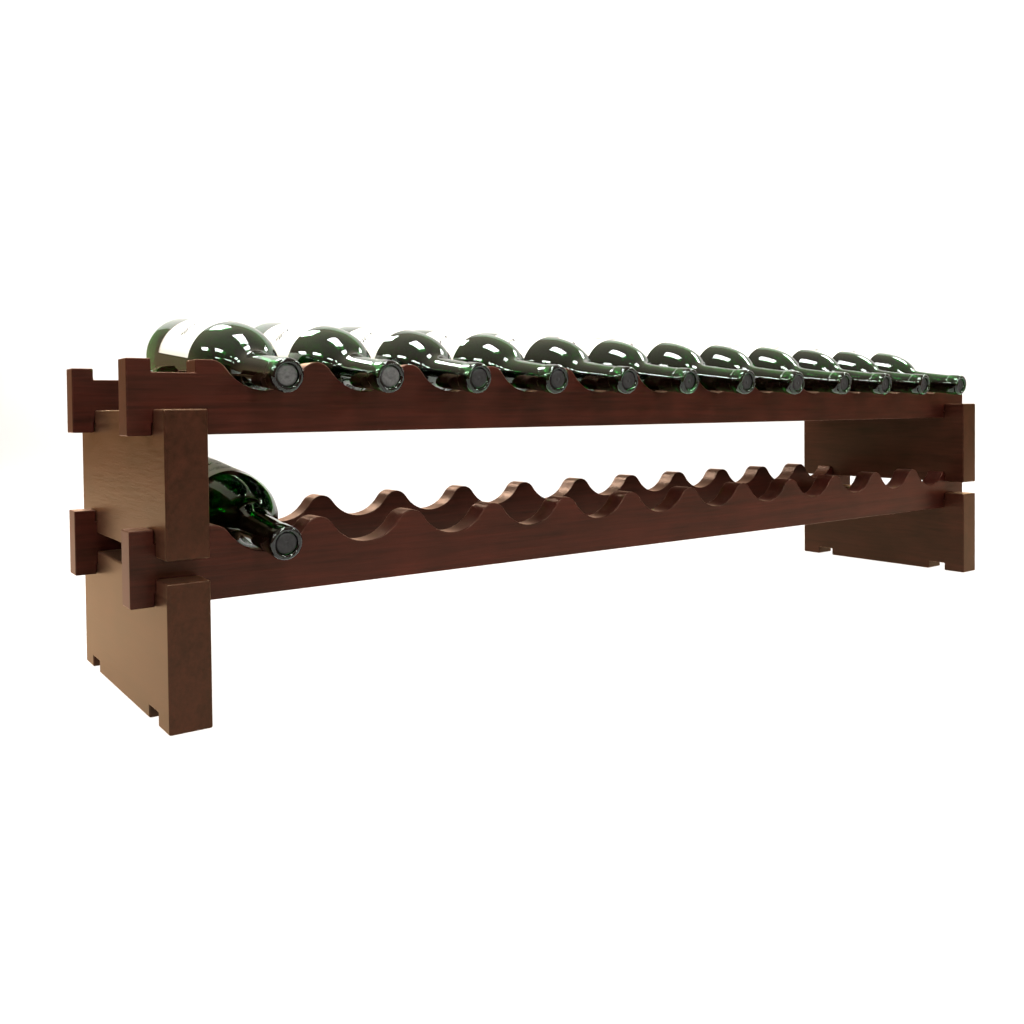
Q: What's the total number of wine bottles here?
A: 13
